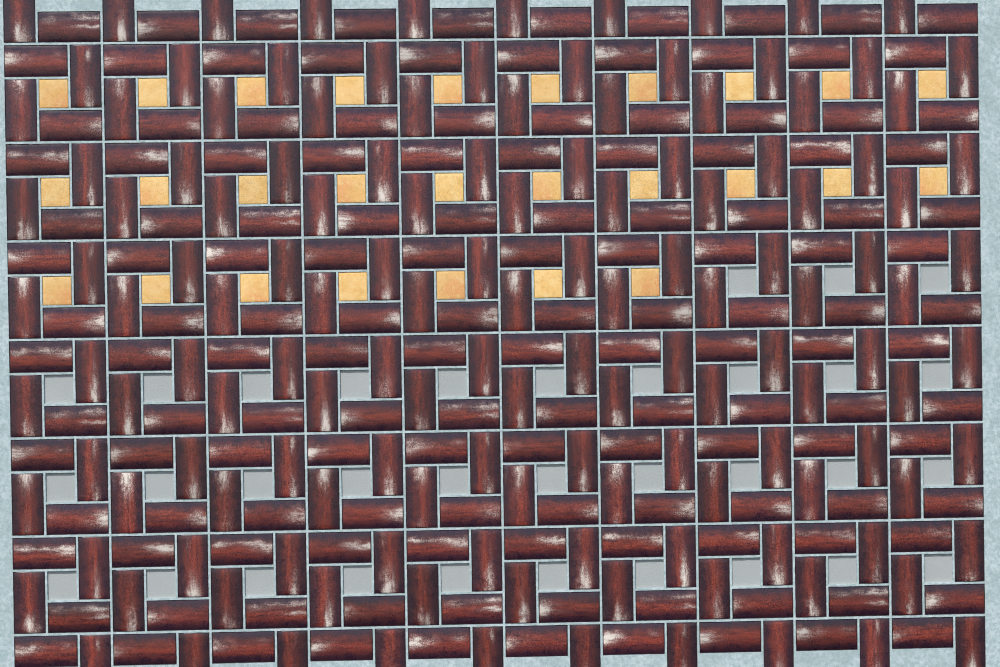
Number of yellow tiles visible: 27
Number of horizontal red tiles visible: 140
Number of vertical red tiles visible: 140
